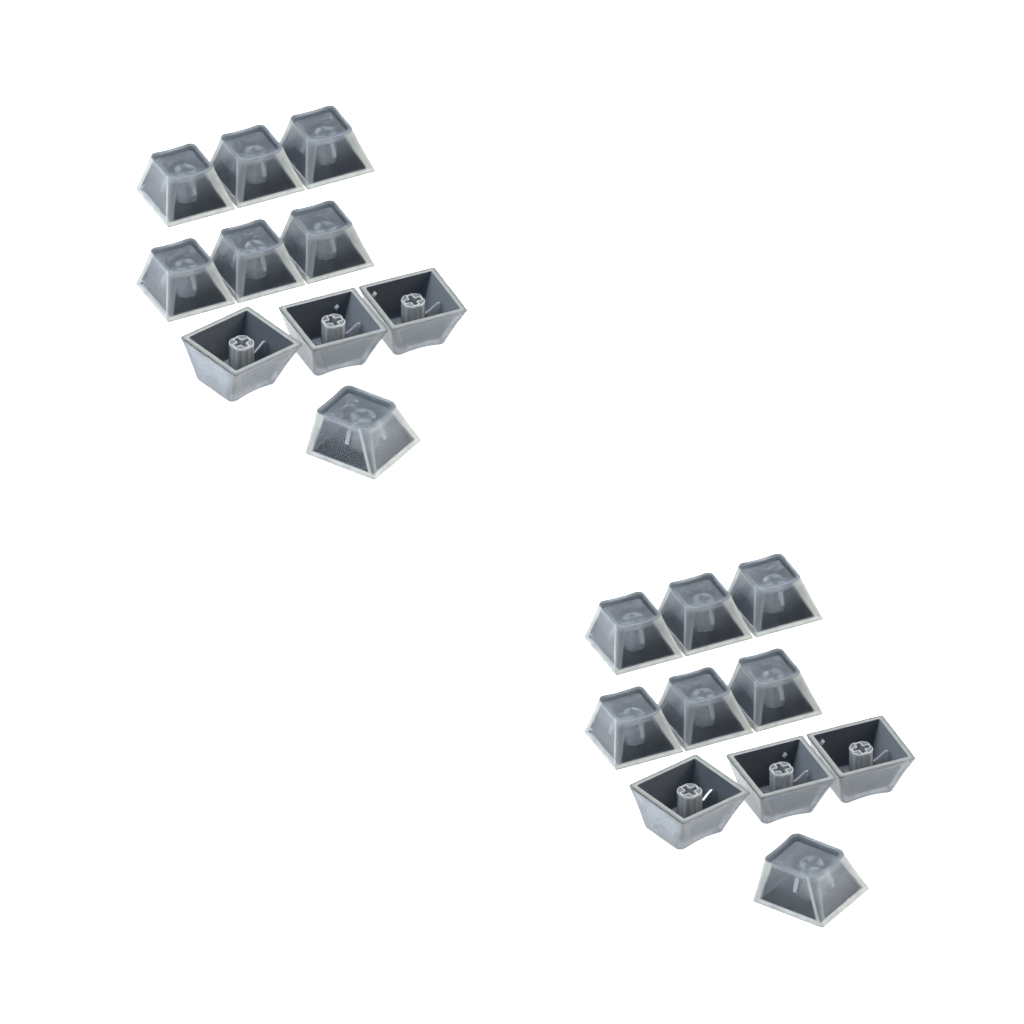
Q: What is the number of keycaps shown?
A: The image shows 20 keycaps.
